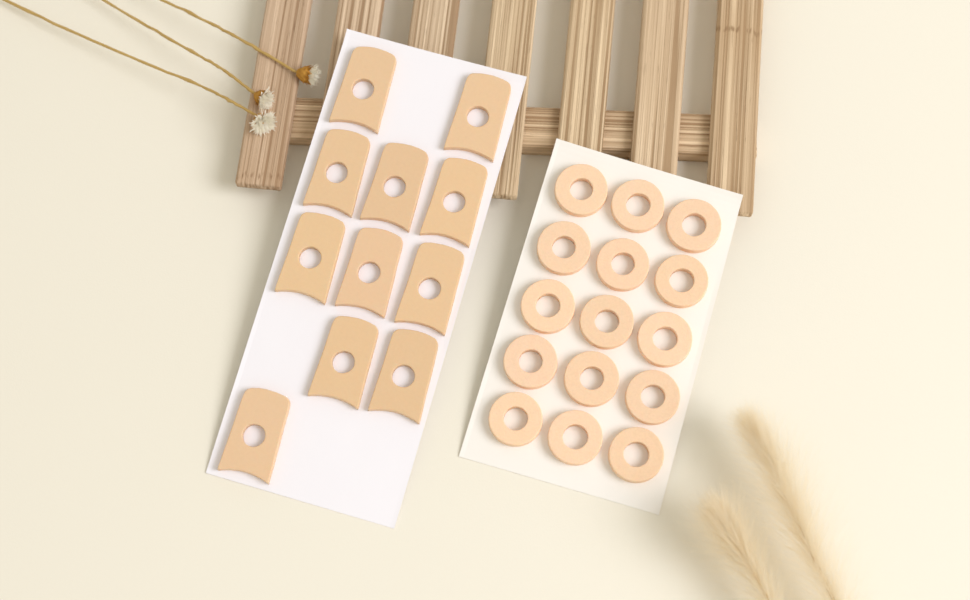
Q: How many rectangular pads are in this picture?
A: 11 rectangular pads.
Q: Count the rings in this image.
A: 15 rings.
